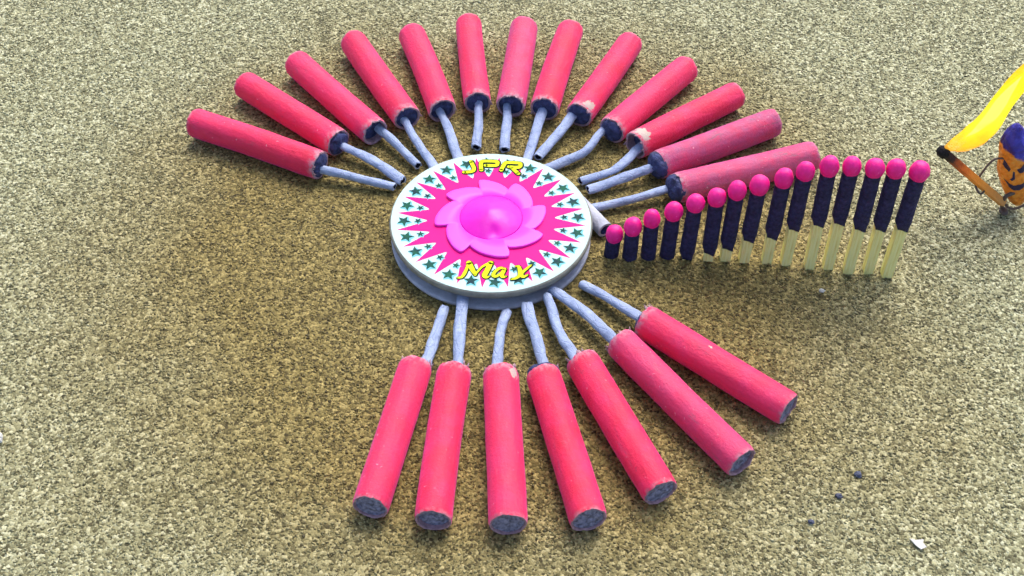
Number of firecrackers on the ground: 20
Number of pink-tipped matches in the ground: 15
